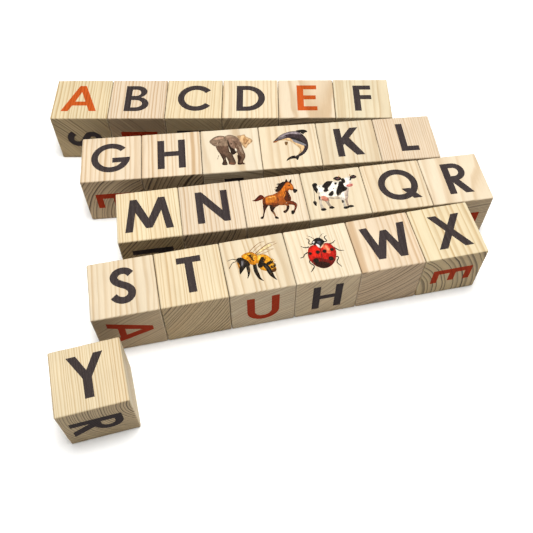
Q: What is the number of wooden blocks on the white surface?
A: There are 25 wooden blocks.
